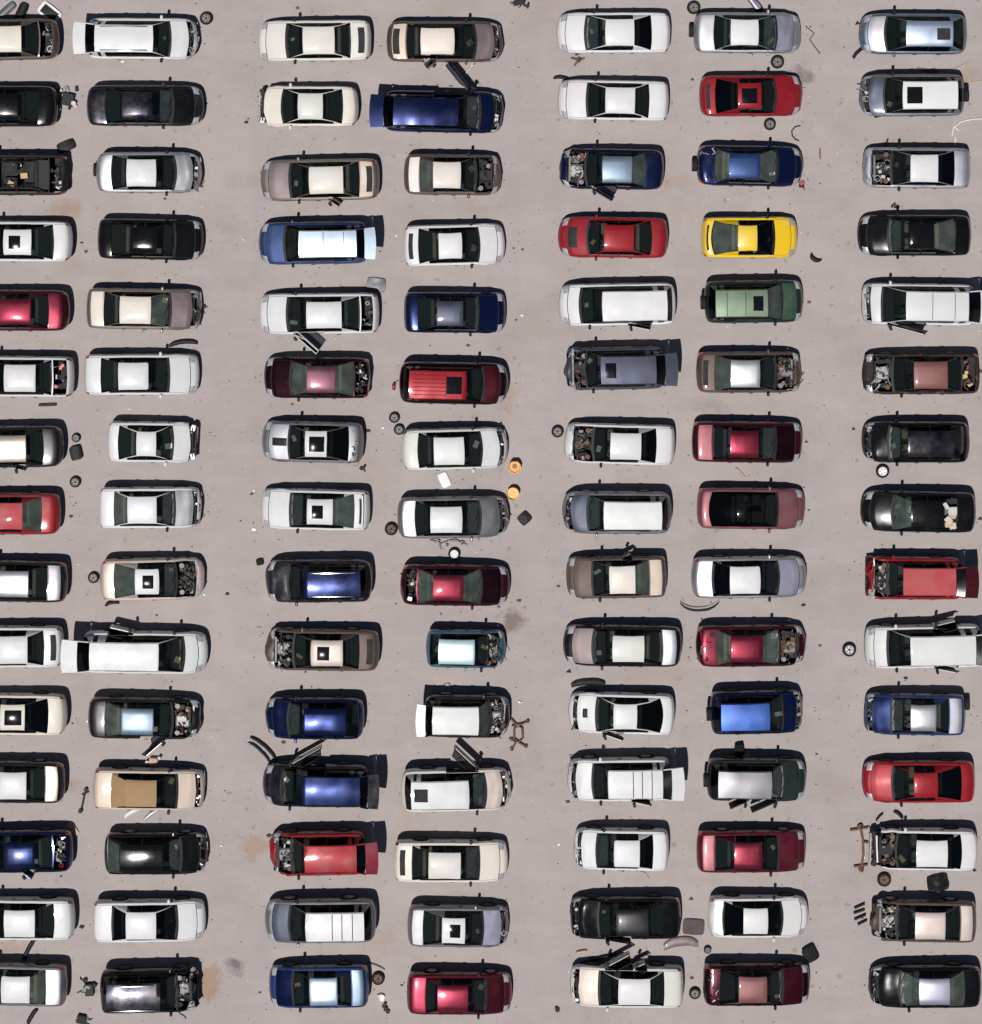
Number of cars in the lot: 105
